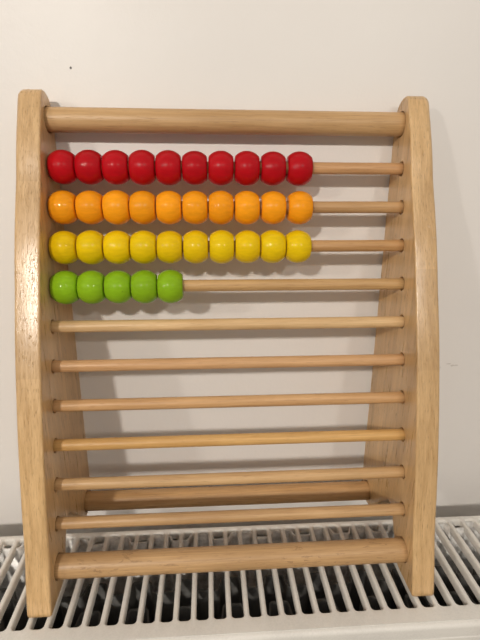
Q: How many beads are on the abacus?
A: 35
